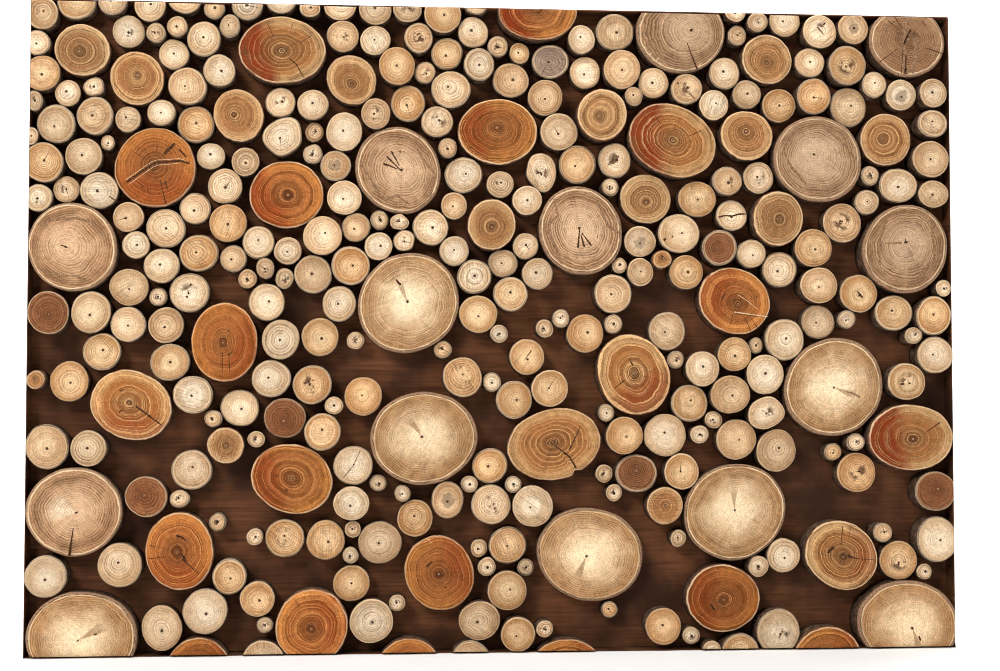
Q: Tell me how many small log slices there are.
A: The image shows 68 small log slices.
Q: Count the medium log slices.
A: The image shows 138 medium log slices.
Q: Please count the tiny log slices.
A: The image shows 76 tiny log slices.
